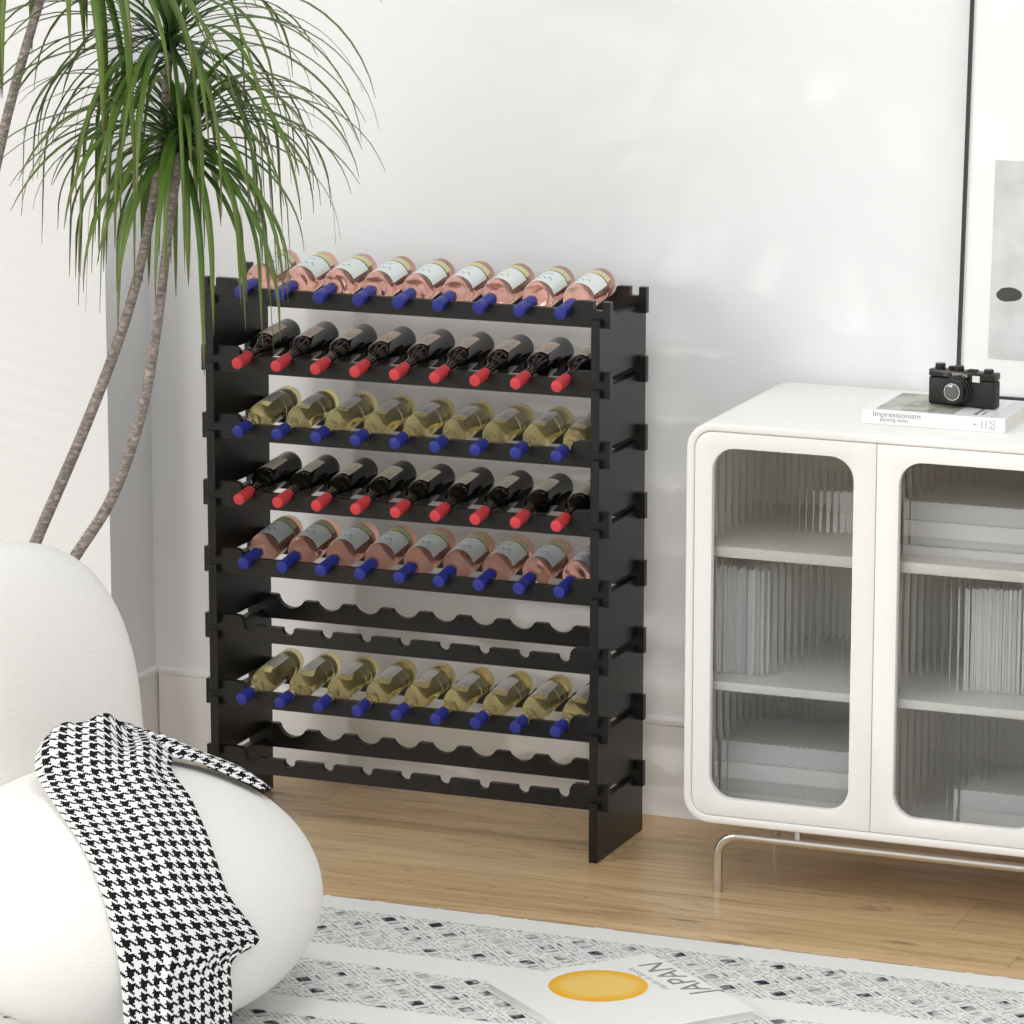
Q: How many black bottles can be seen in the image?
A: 18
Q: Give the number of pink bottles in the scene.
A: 18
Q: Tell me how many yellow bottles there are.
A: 18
